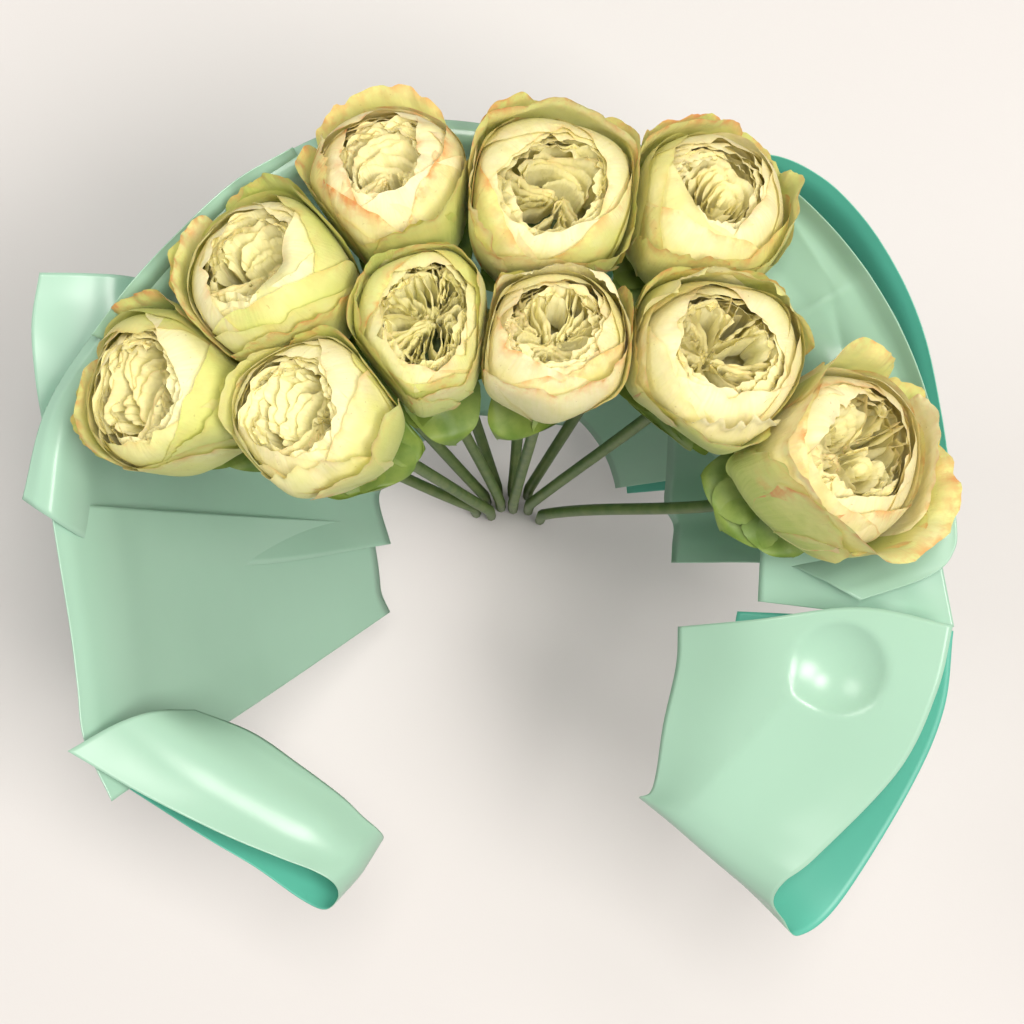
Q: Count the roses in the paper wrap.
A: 10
